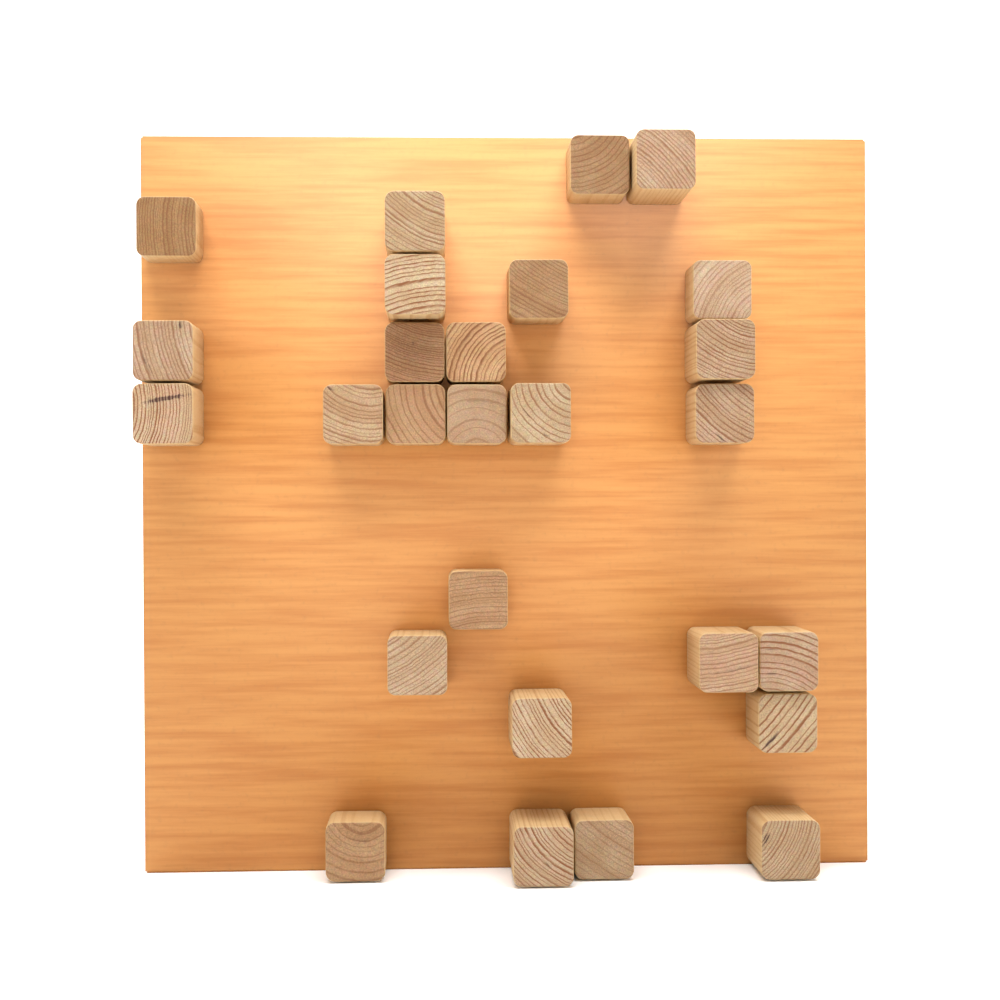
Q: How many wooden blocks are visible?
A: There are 27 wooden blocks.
